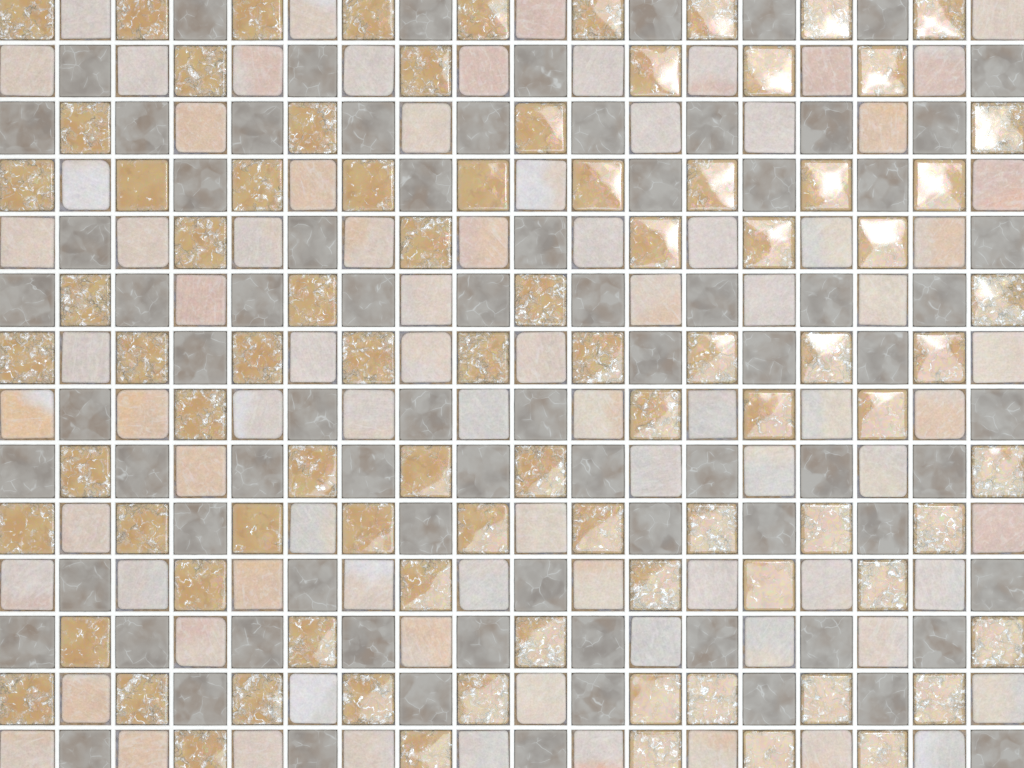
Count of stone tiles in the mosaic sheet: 85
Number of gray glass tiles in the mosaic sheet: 81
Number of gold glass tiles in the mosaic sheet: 86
